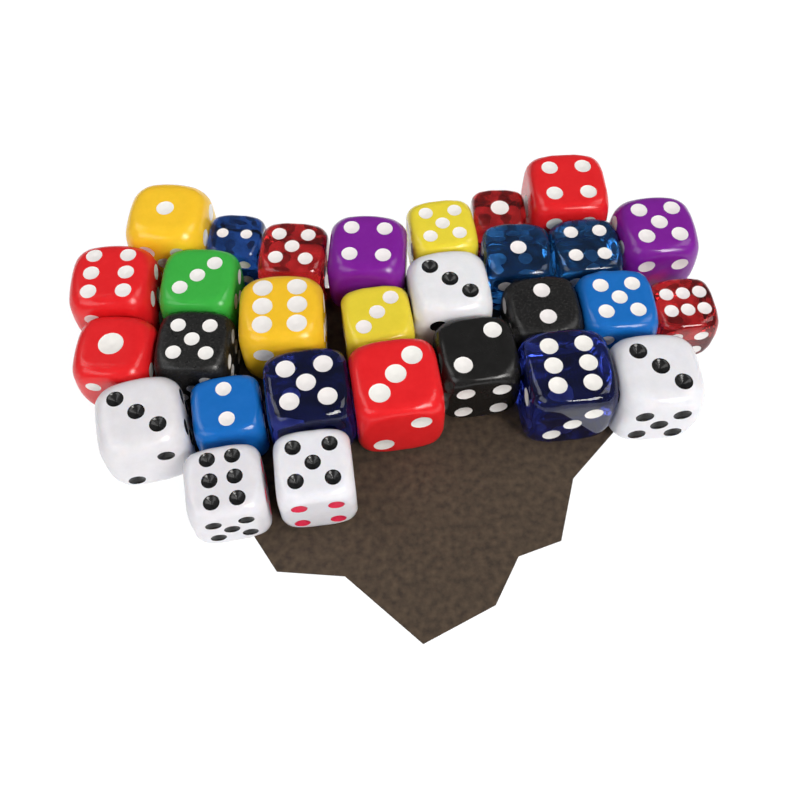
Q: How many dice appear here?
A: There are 29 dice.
